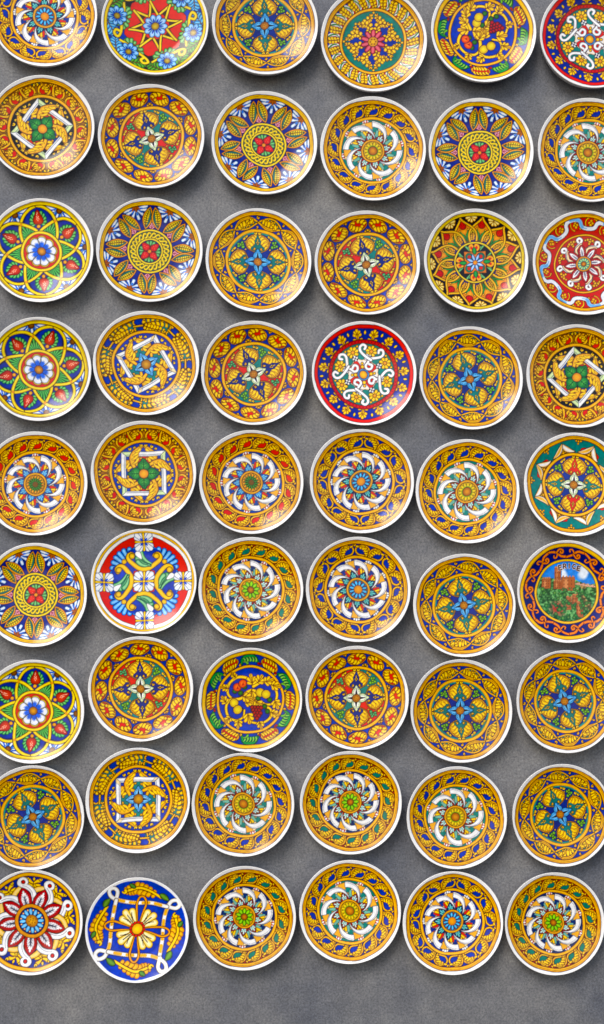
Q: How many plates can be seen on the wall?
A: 54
